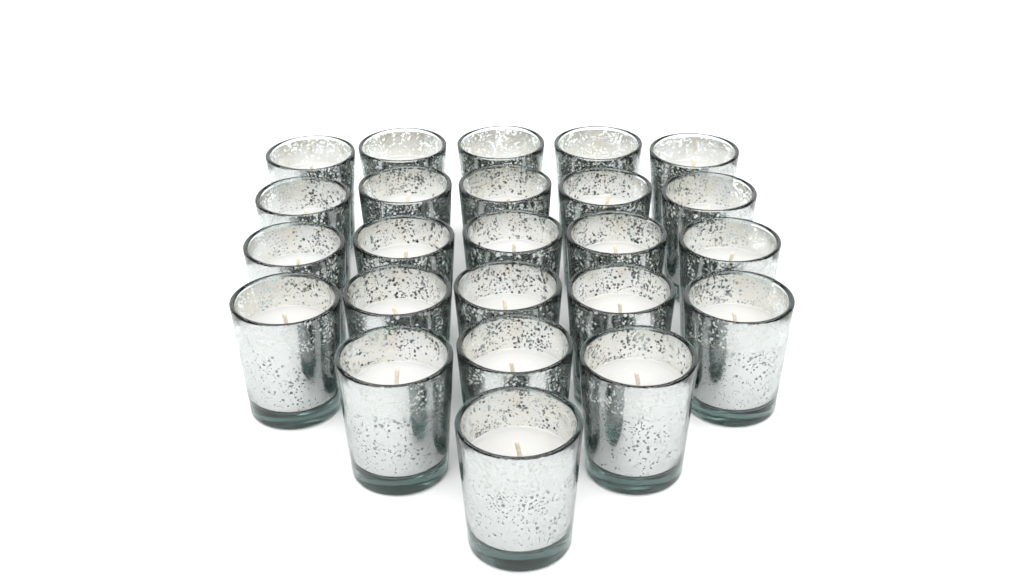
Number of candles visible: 24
